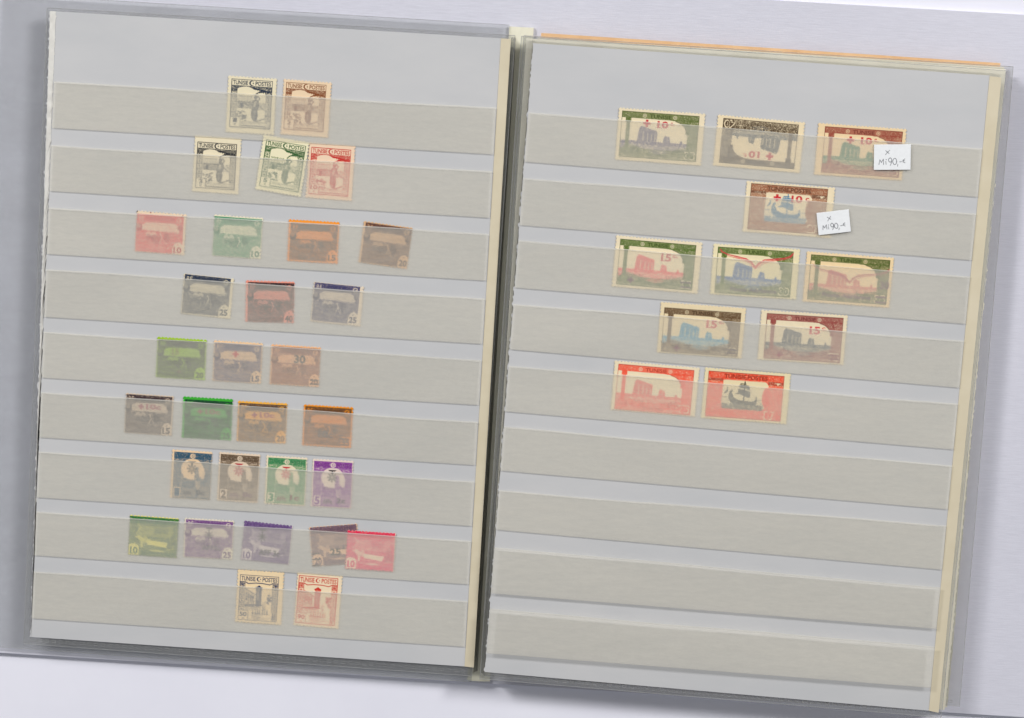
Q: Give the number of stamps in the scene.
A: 41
